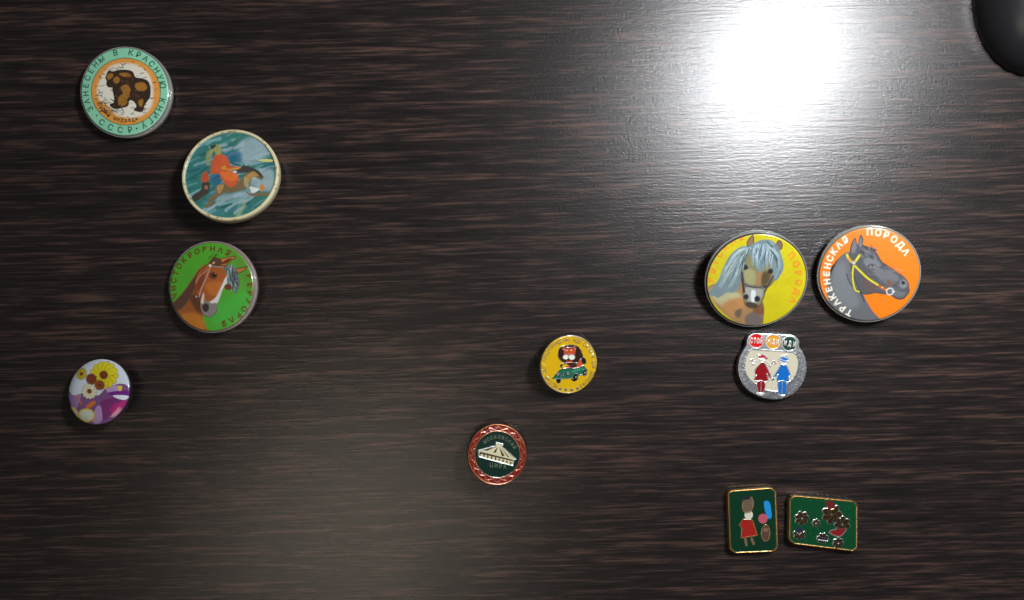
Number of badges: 11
